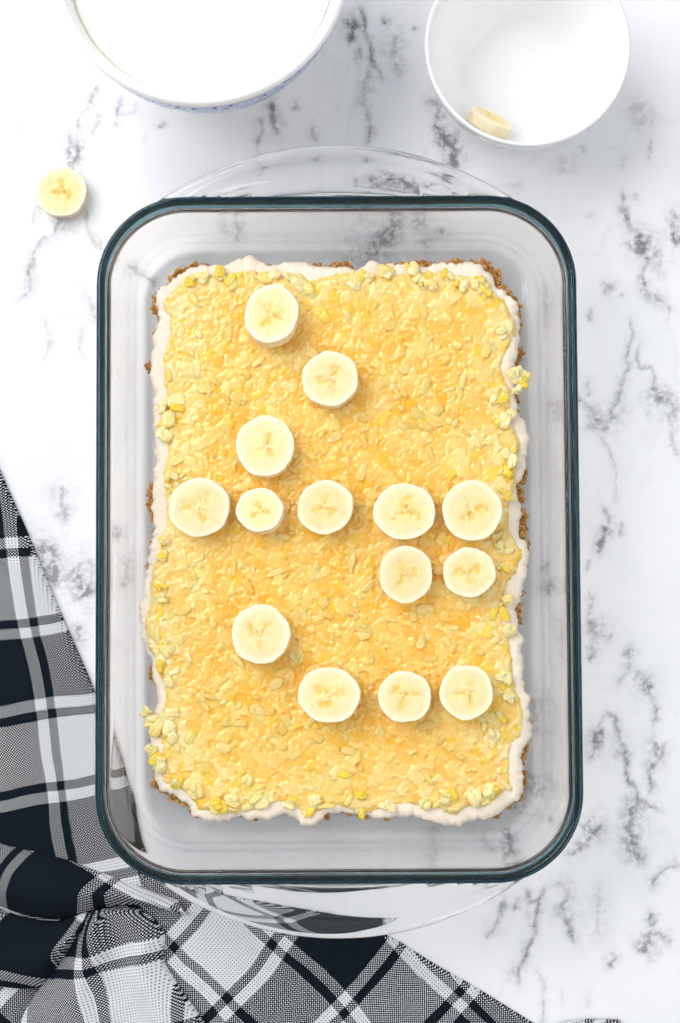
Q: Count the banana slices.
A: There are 16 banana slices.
